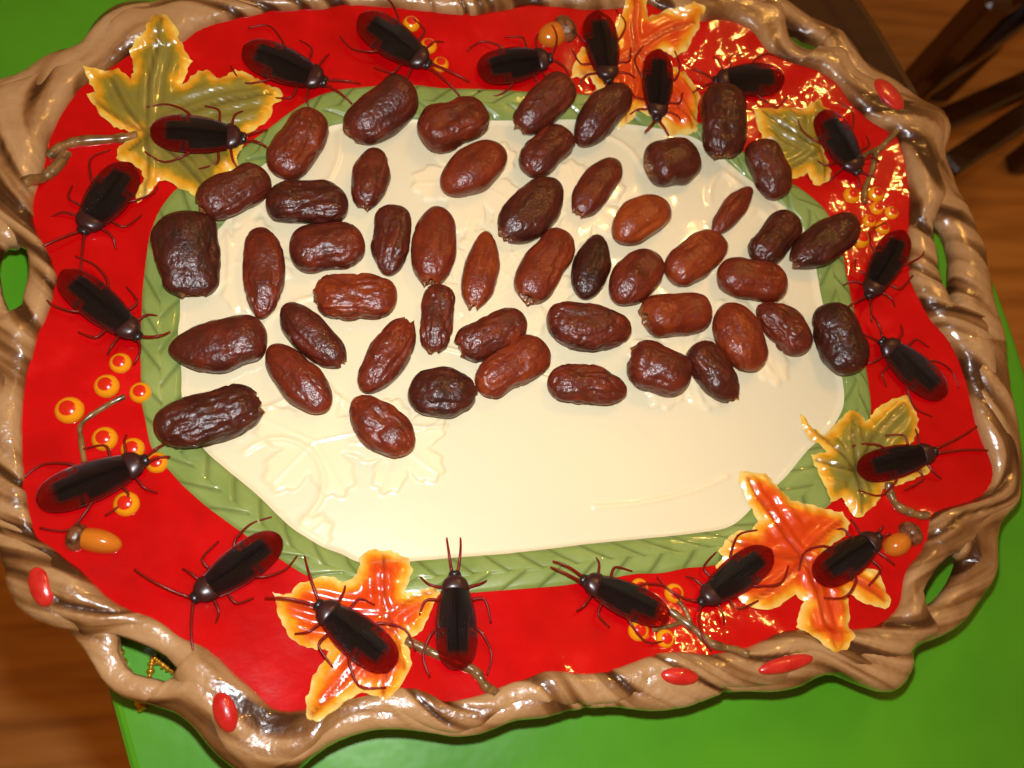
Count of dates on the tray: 49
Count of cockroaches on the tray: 20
